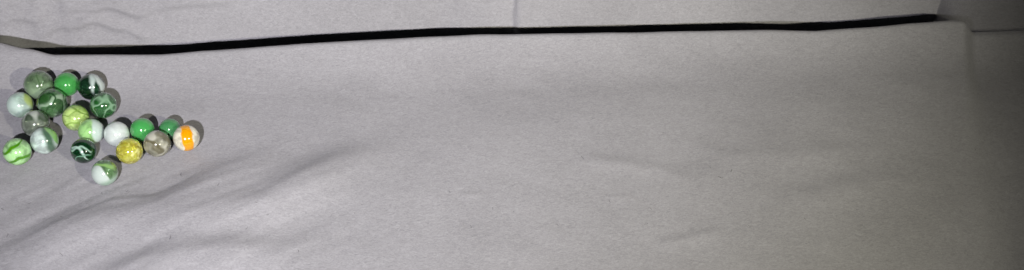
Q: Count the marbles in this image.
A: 19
